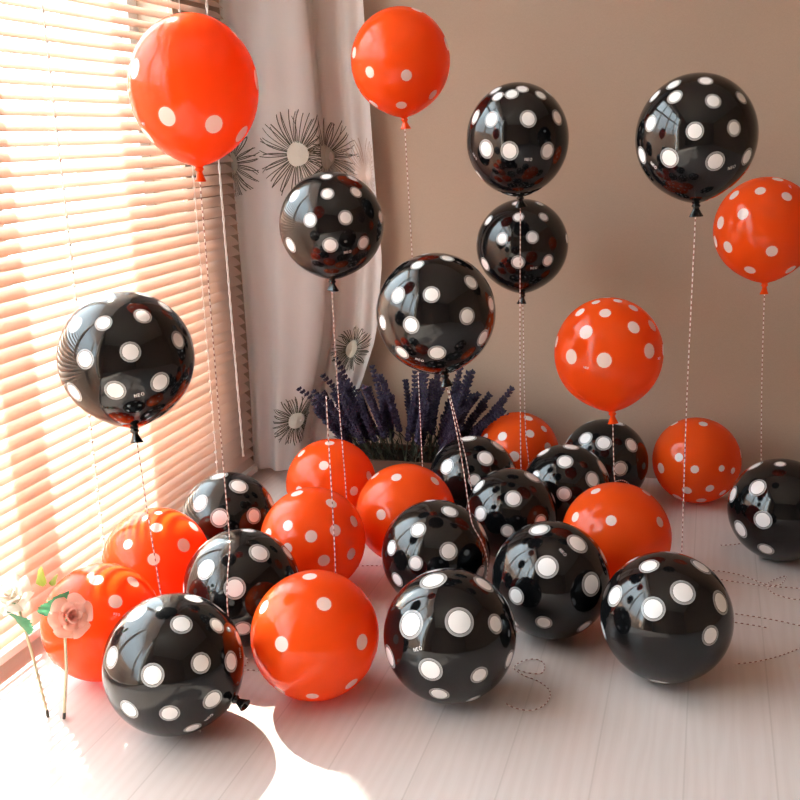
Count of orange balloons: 13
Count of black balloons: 18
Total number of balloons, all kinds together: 31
